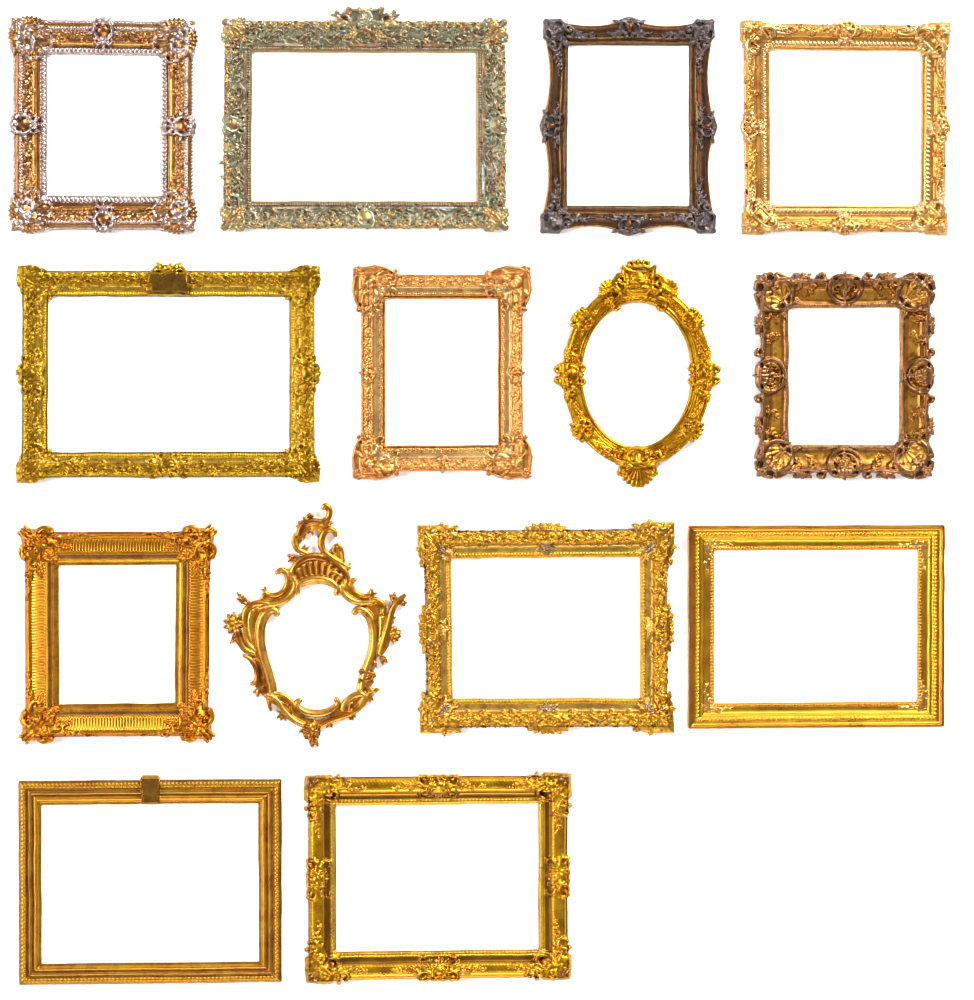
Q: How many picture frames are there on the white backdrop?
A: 14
